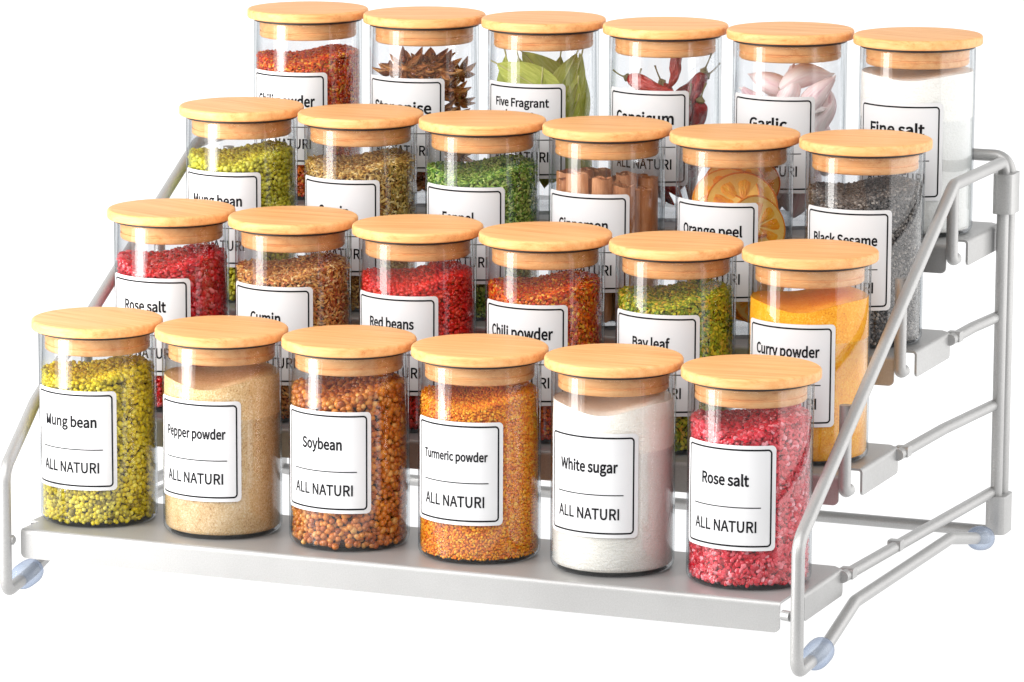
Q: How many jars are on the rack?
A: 24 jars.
